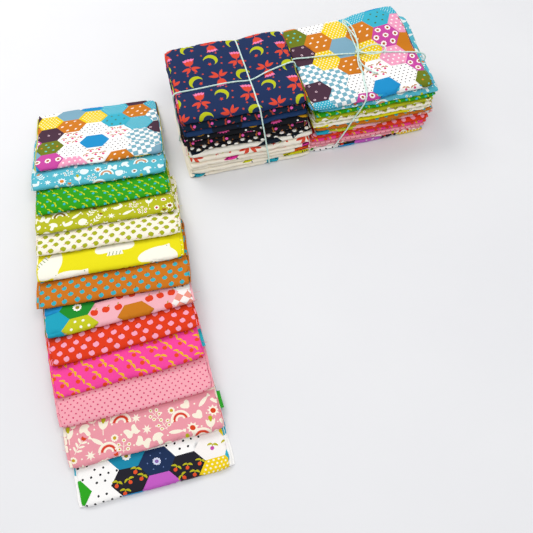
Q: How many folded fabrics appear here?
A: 13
